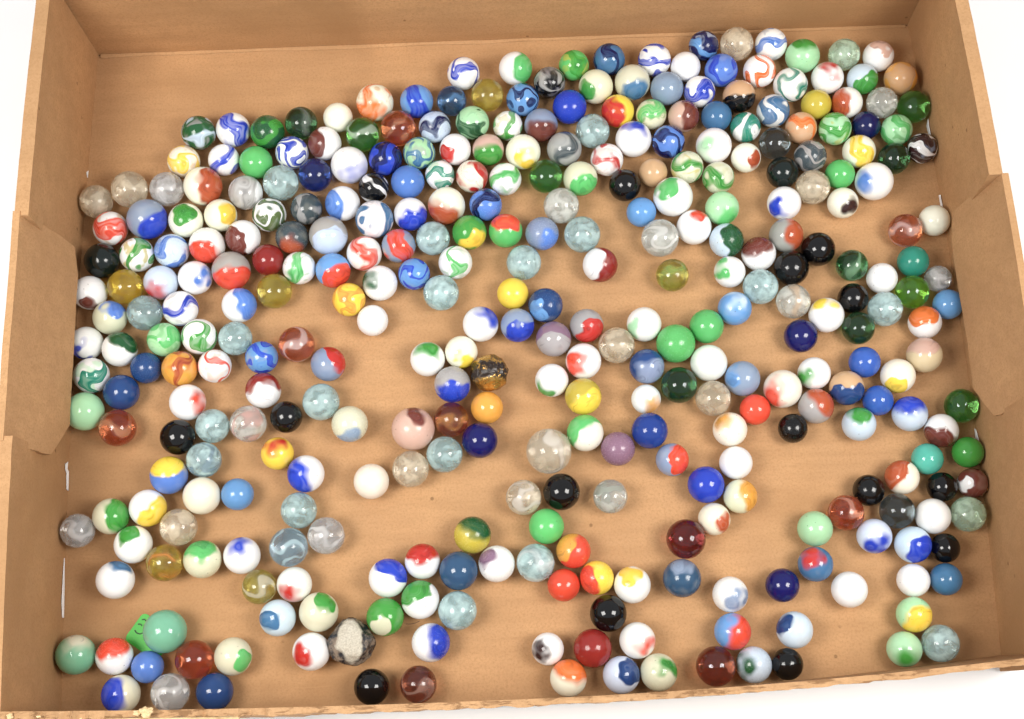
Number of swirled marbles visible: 65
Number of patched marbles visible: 137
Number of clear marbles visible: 72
